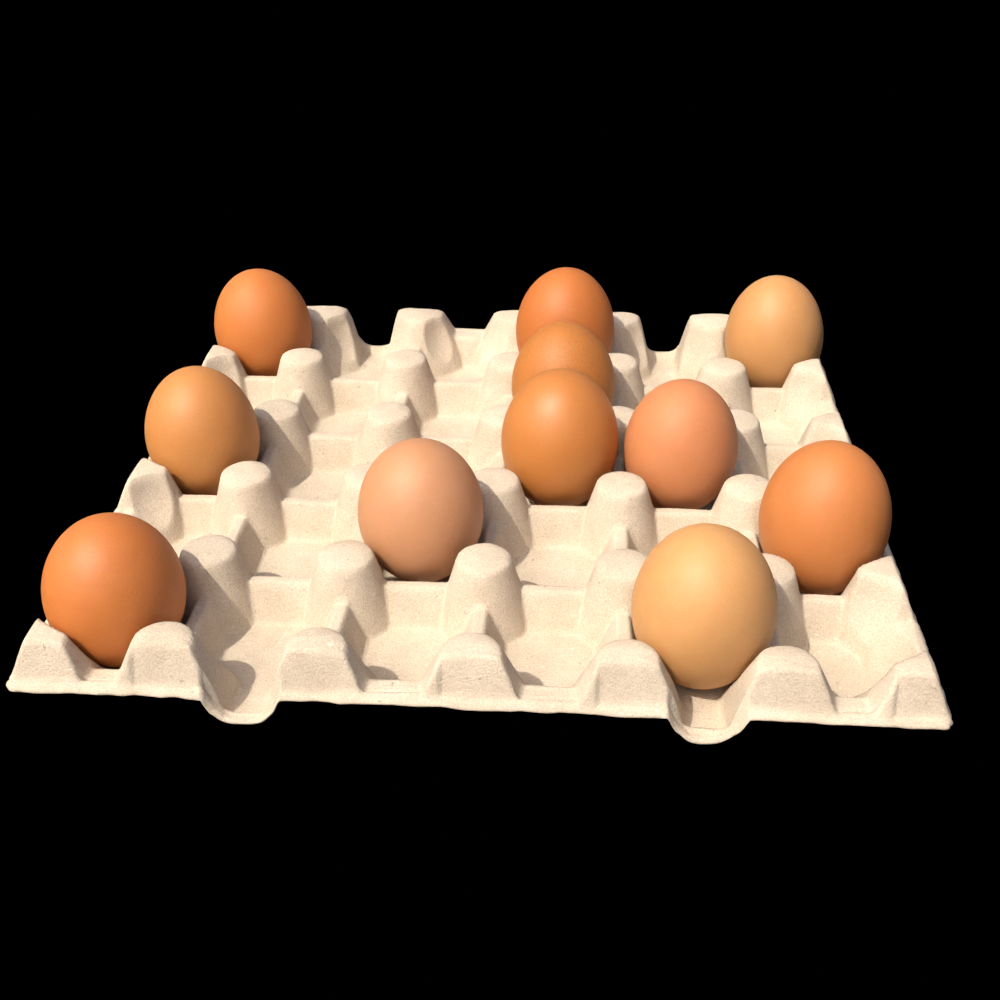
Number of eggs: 11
